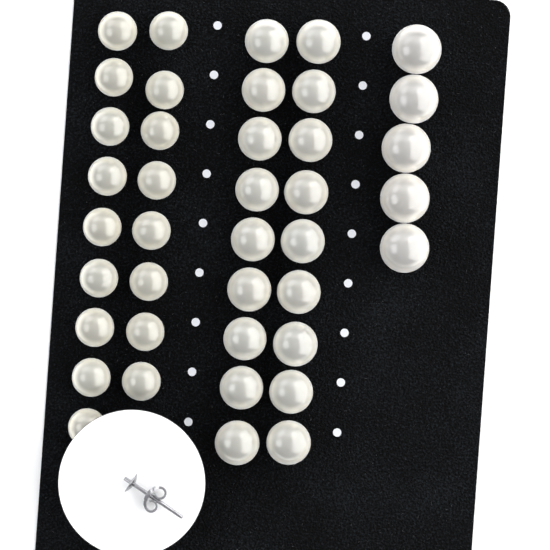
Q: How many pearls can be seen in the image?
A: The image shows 40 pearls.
